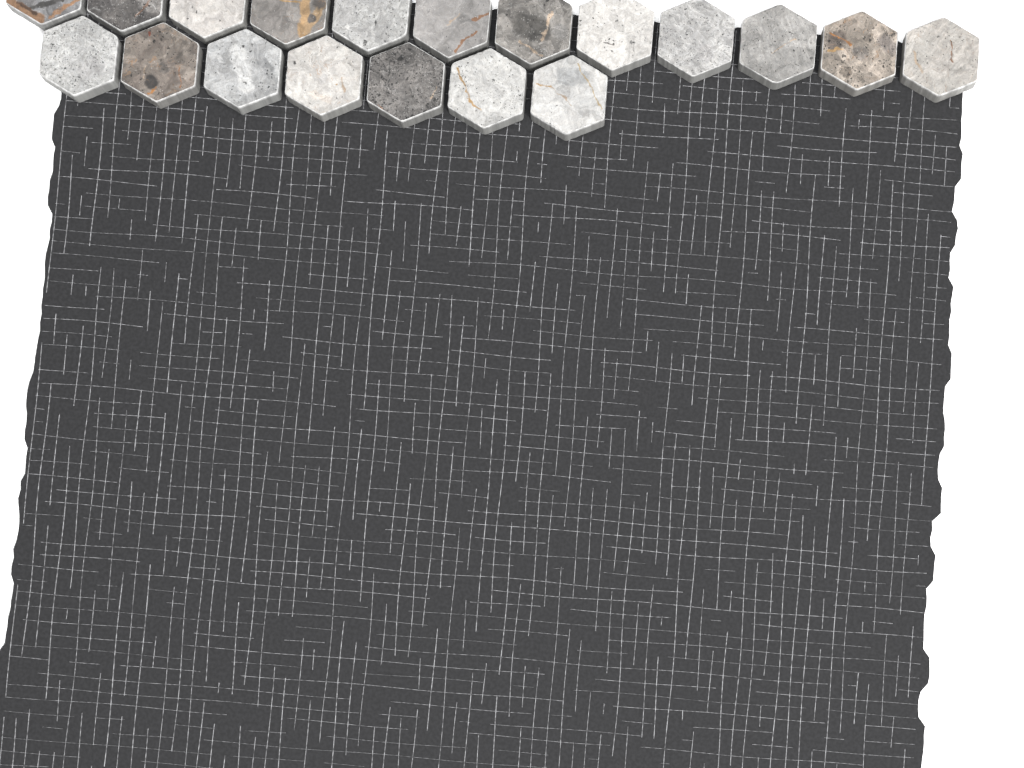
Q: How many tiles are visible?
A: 19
